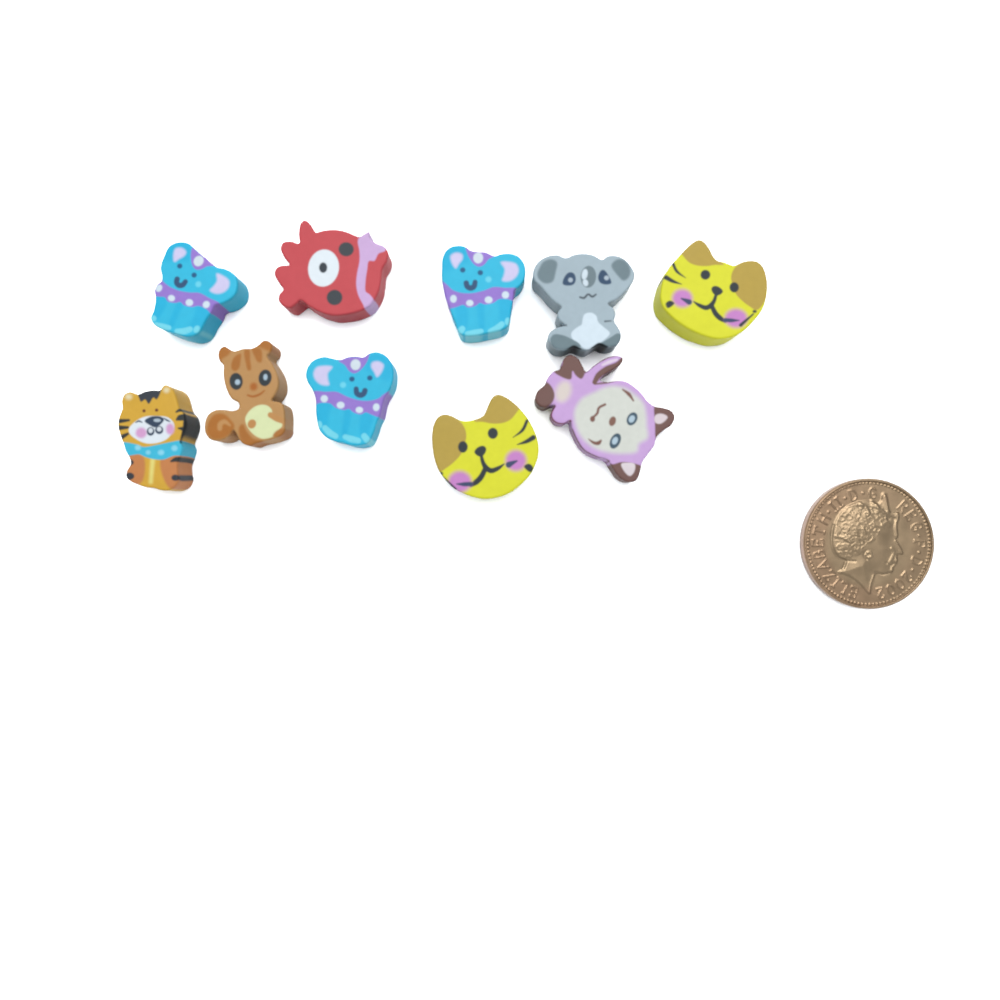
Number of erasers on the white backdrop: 10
